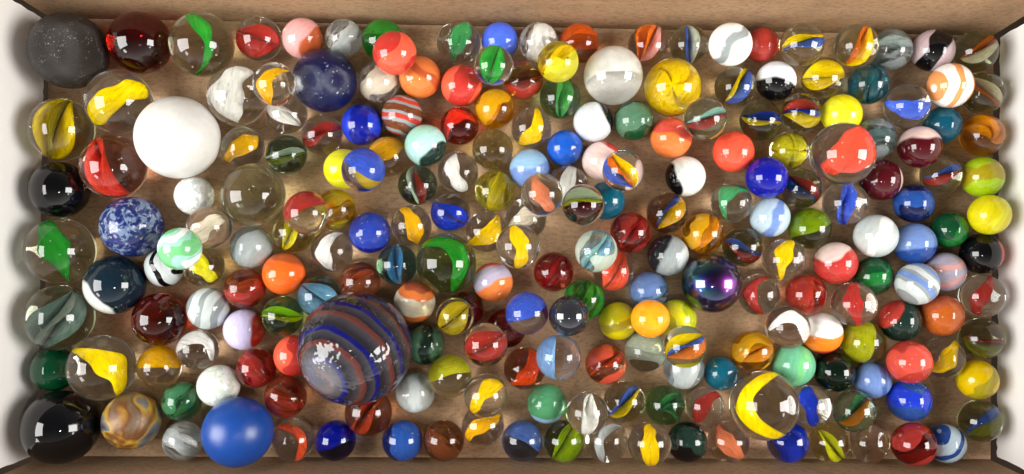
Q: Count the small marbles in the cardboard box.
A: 200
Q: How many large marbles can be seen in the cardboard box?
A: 27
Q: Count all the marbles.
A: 227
